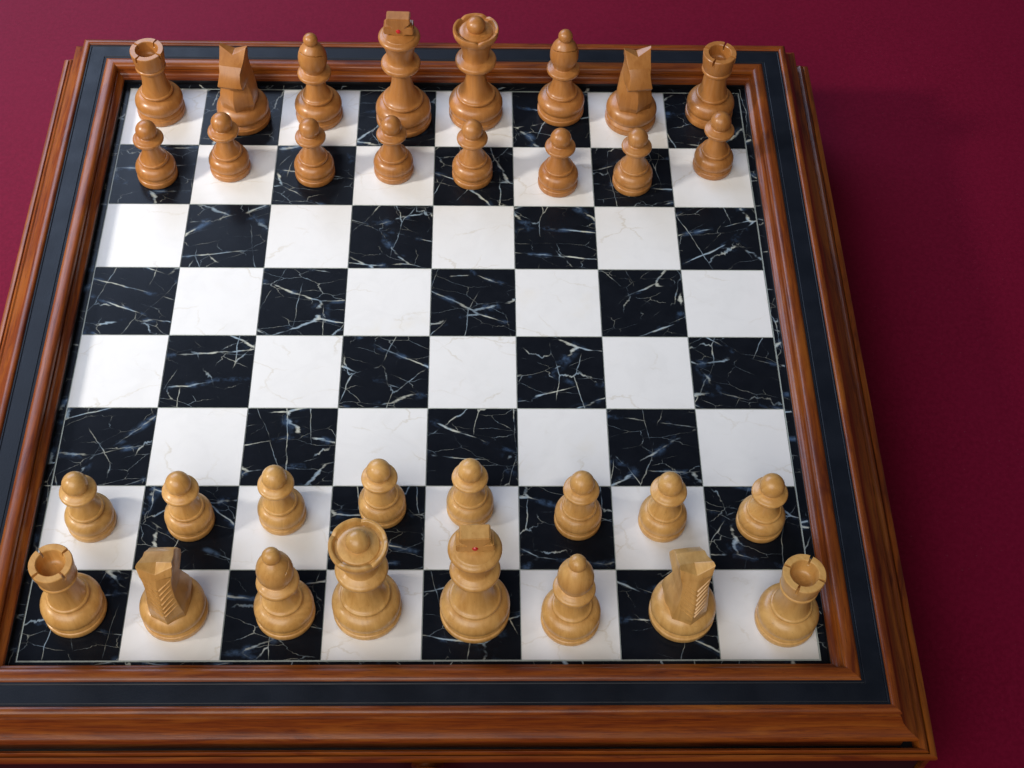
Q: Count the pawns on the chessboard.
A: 16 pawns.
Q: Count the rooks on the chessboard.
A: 4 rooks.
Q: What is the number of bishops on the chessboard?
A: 4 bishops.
